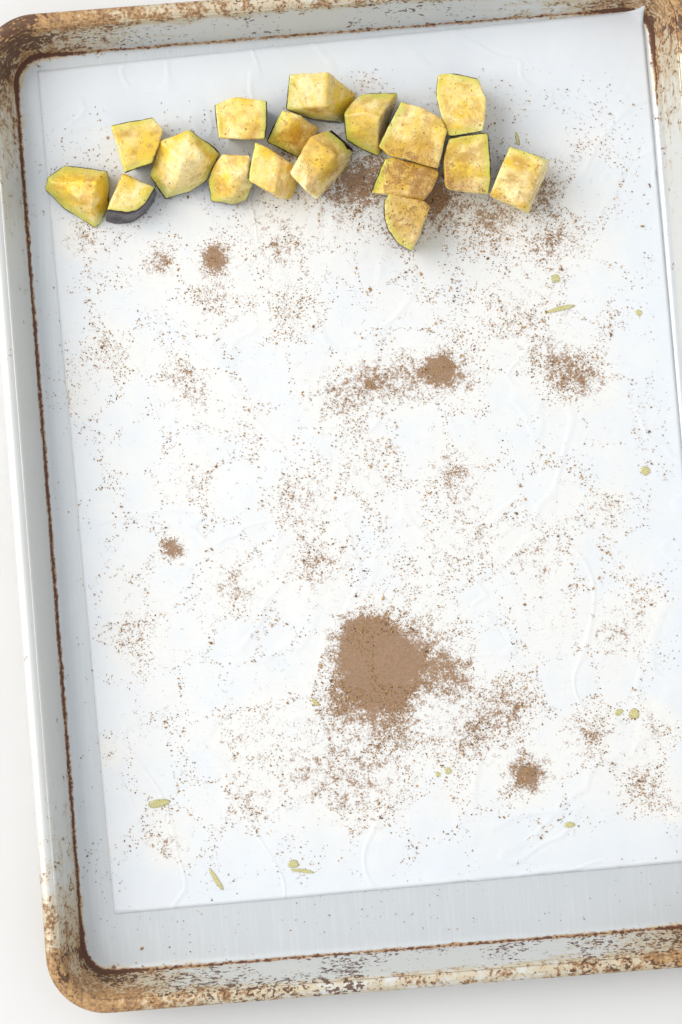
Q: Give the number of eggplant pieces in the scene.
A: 17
